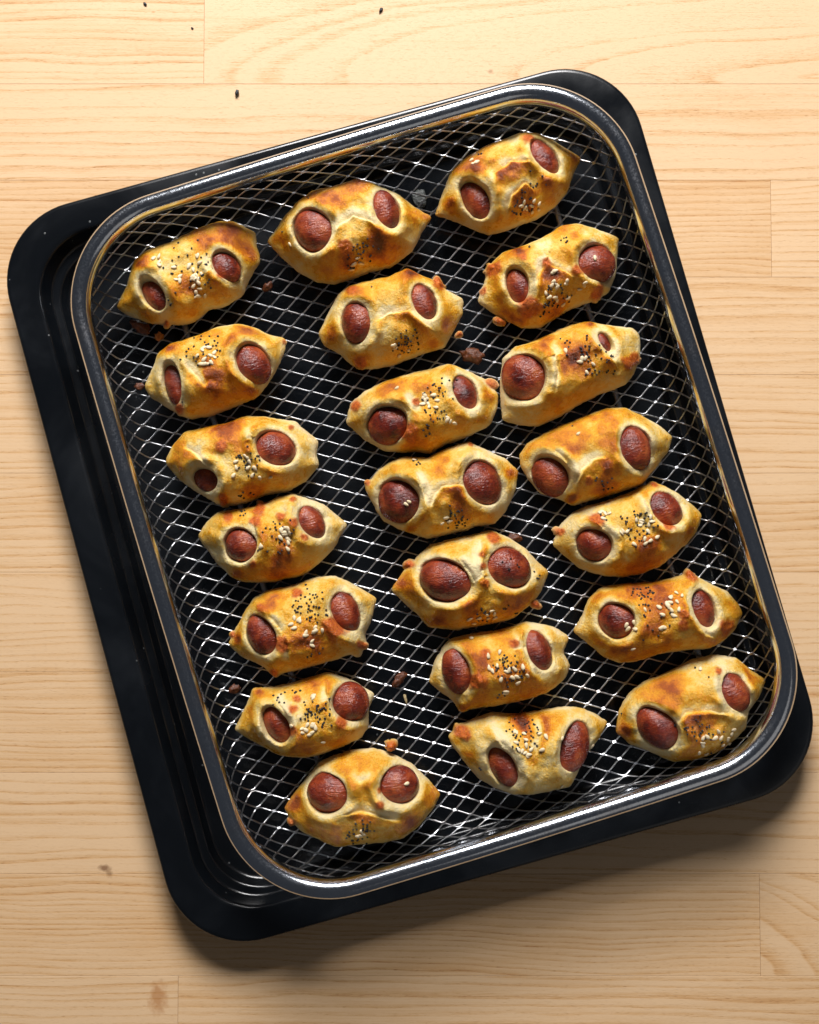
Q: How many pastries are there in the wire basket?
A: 21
